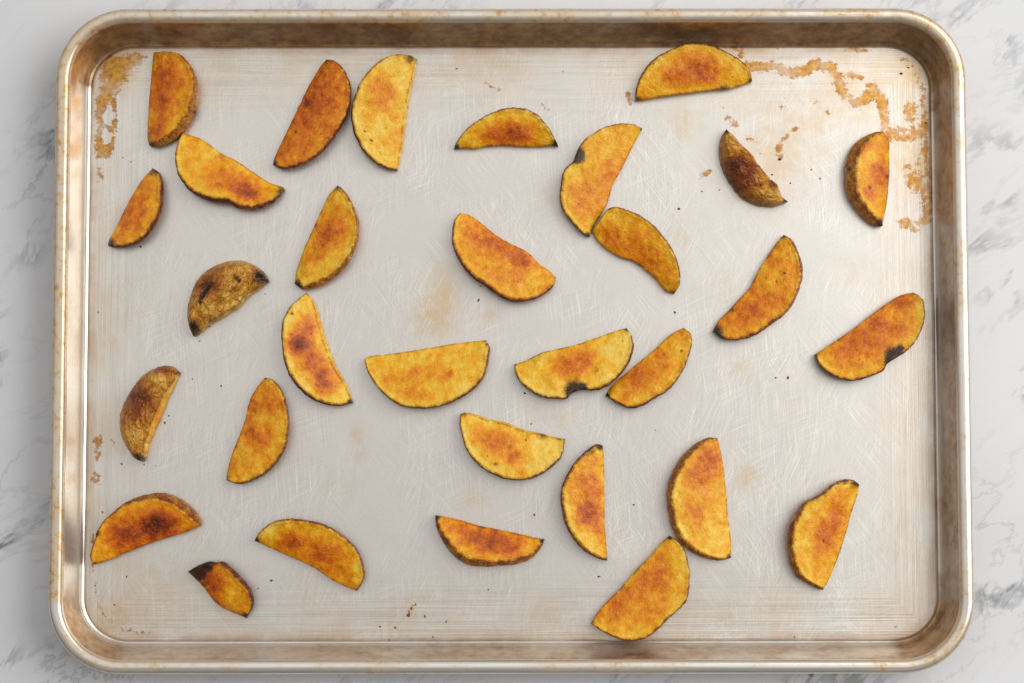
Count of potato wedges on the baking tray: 31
